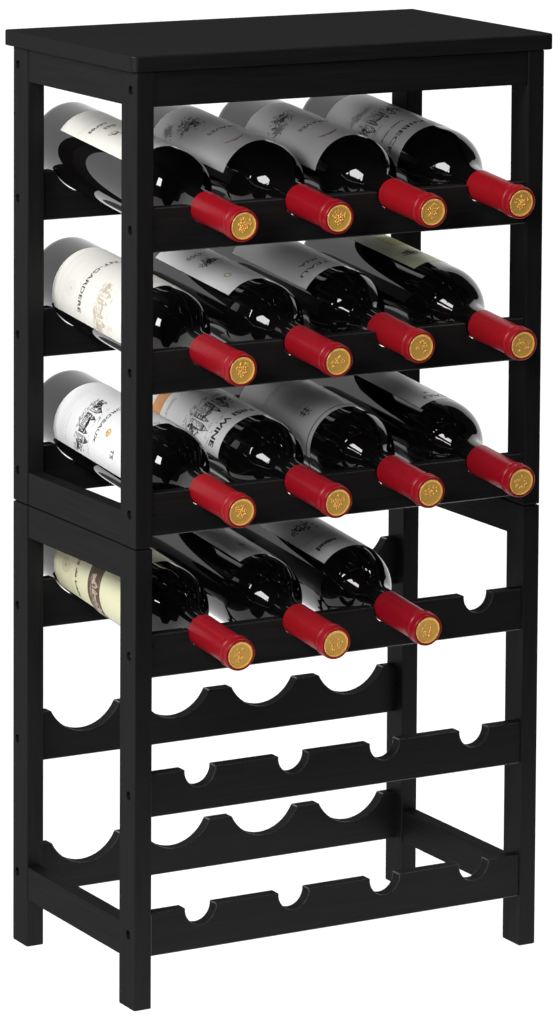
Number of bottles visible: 15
